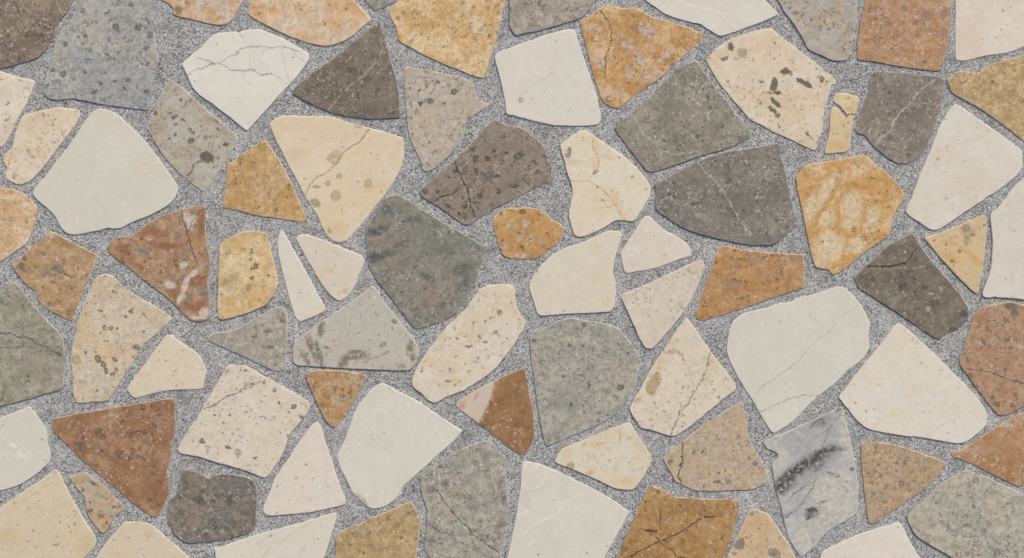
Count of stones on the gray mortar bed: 82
